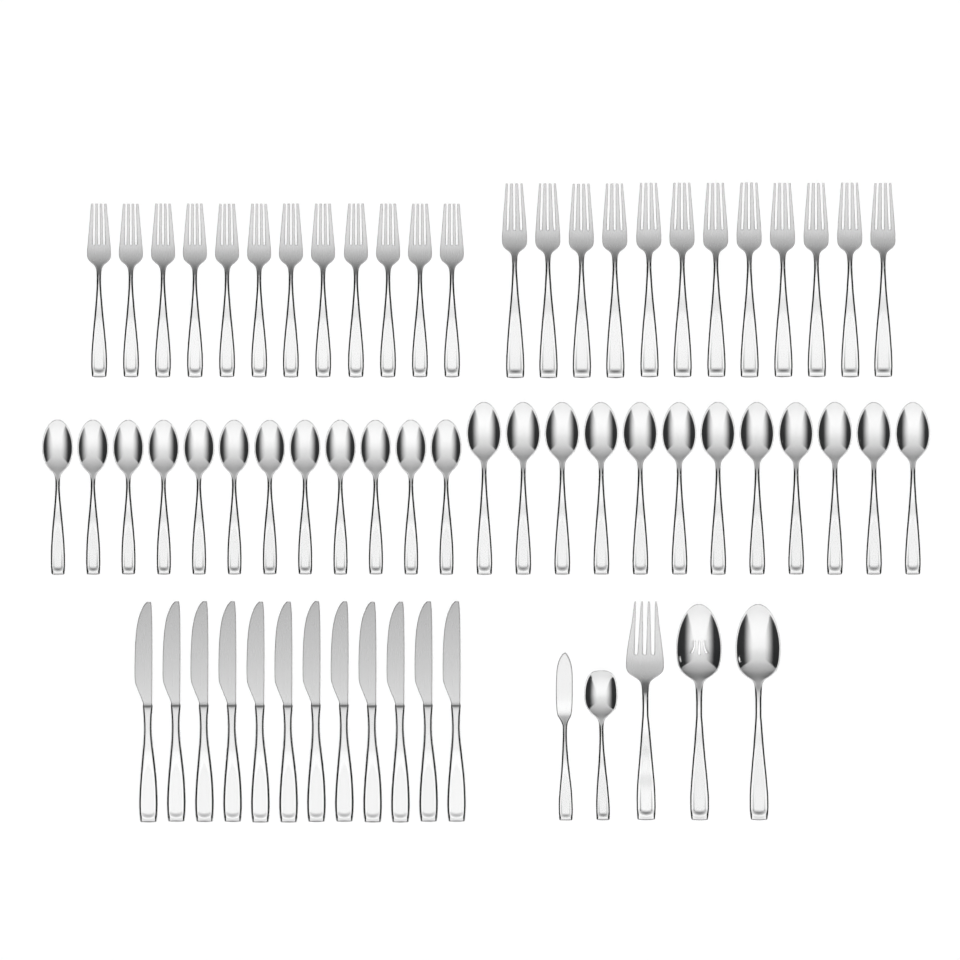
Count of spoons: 27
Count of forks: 25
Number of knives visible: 13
